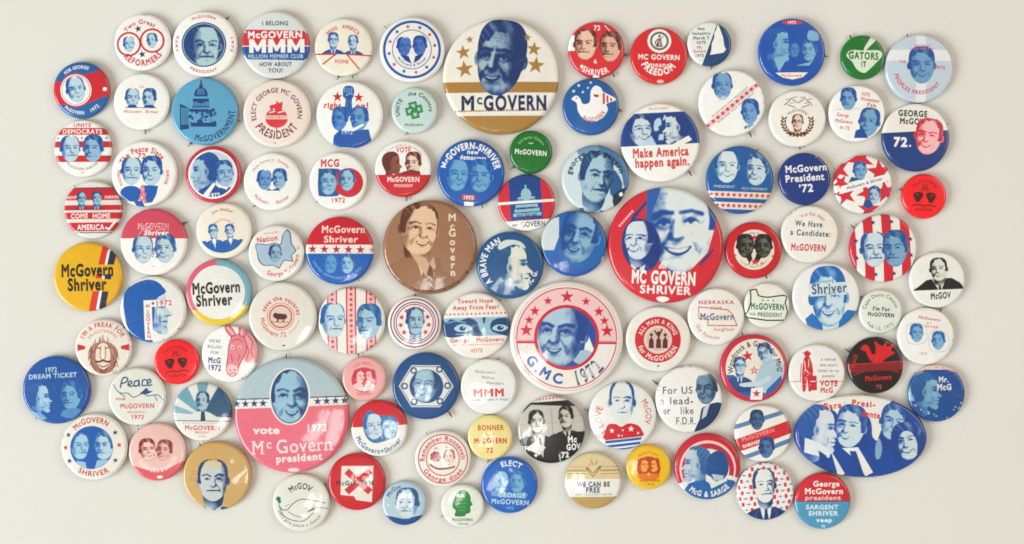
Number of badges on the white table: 100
